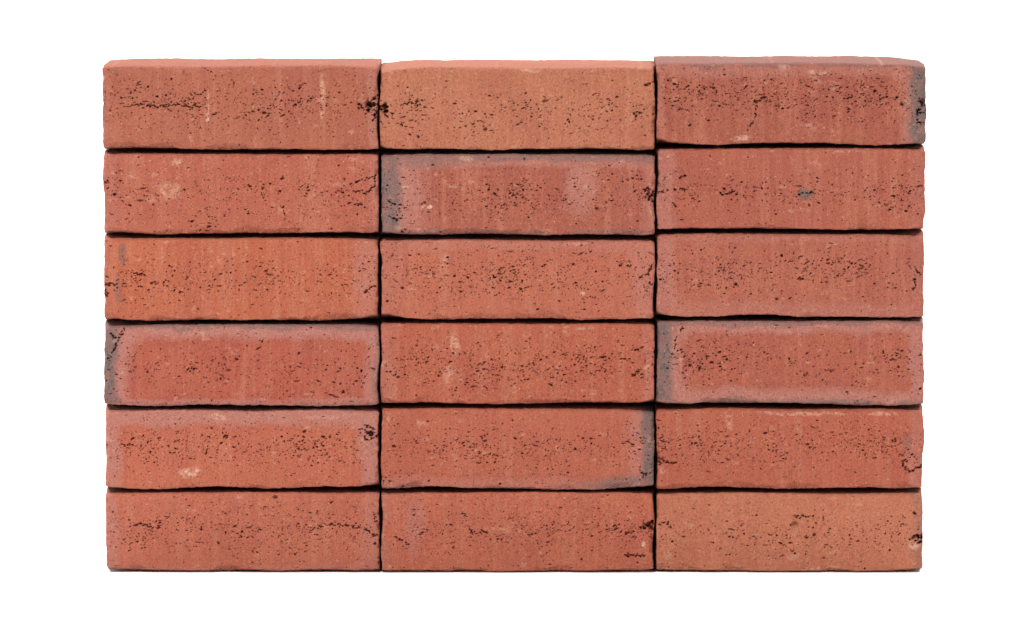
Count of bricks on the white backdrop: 18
